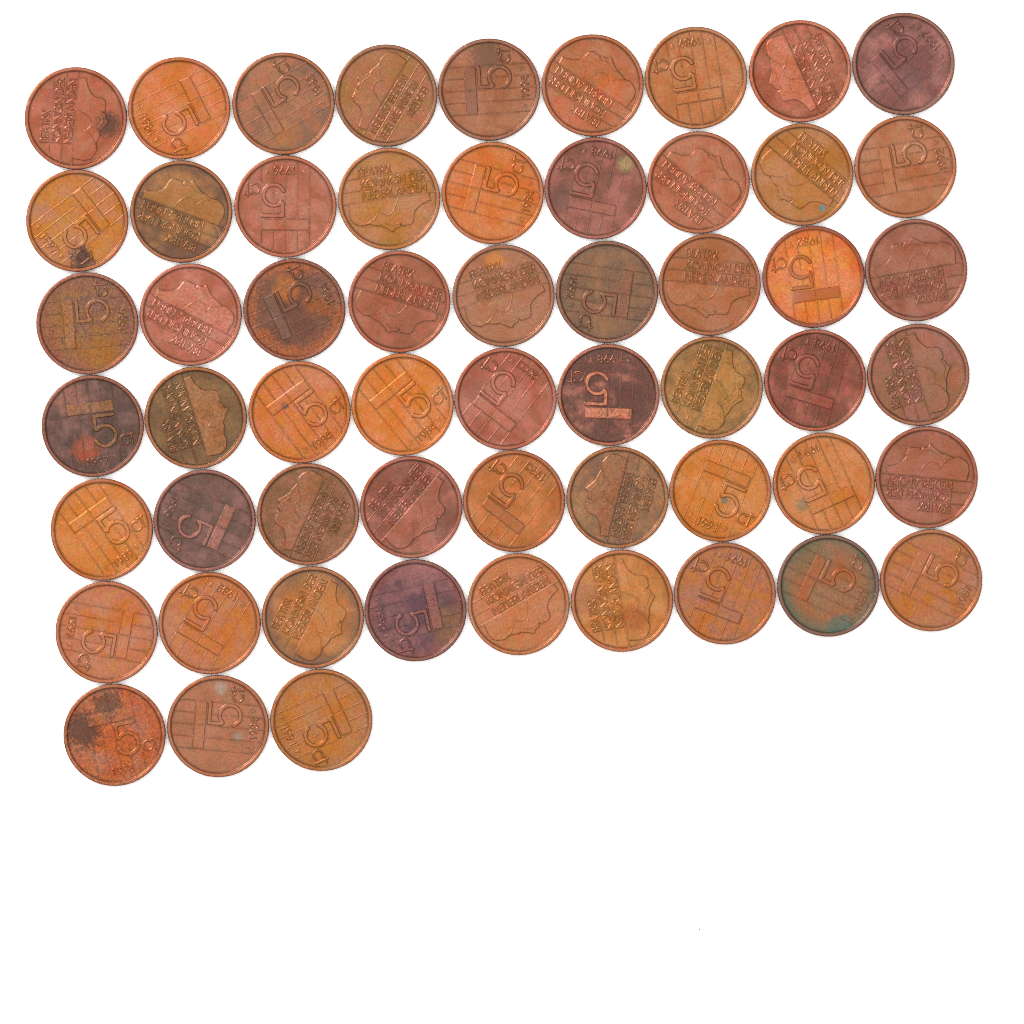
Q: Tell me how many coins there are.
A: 57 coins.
